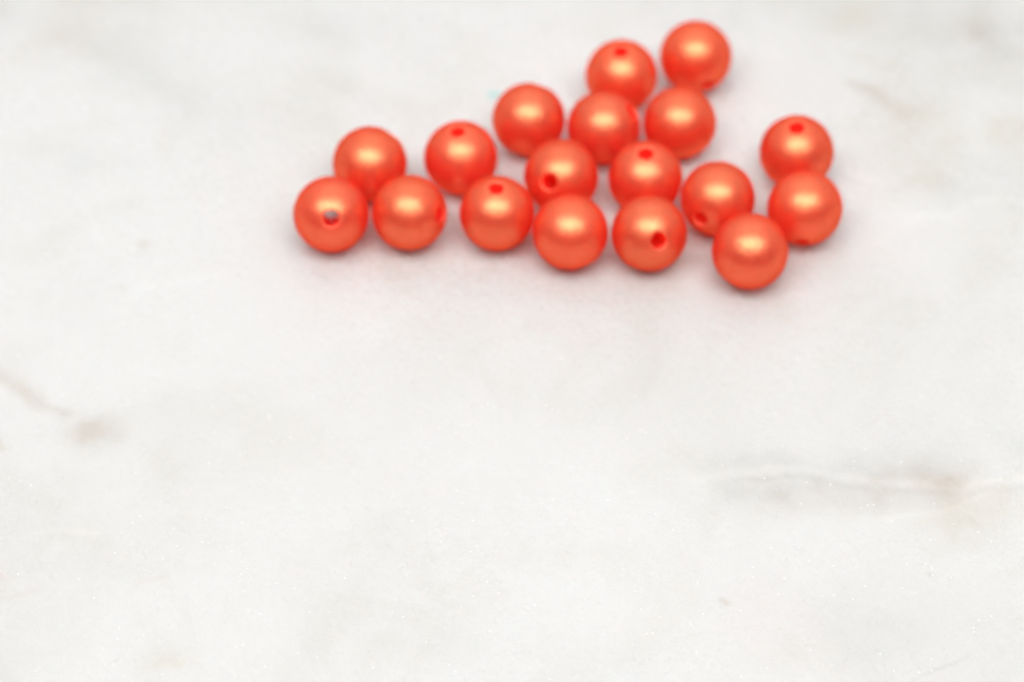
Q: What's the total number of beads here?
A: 18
